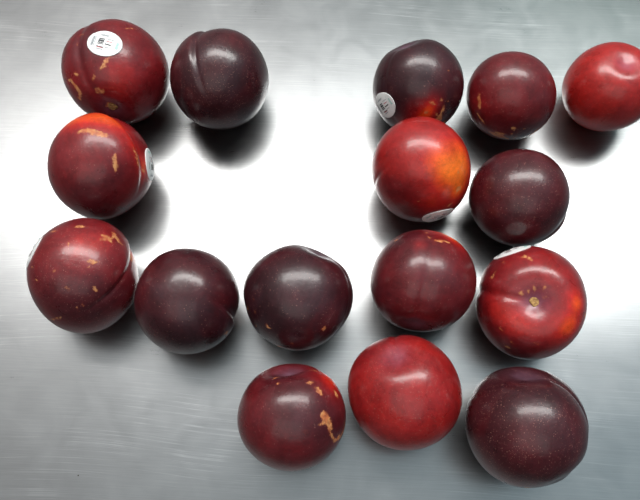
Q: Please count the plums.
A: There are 16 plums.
